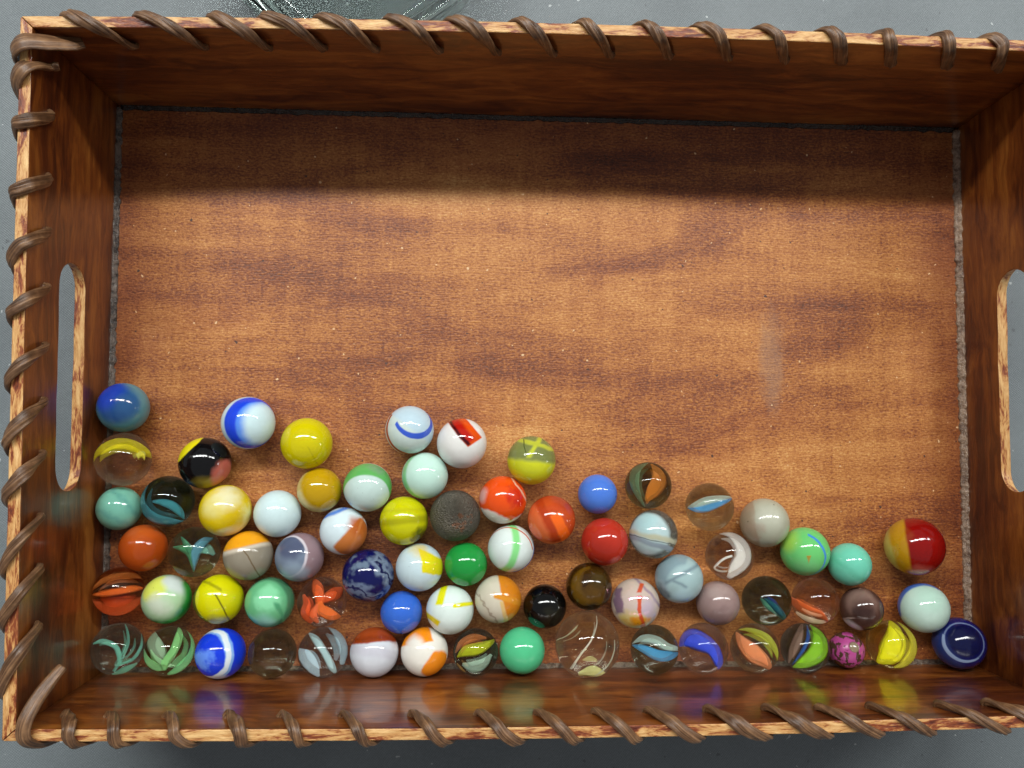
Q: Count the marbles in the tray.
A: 72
